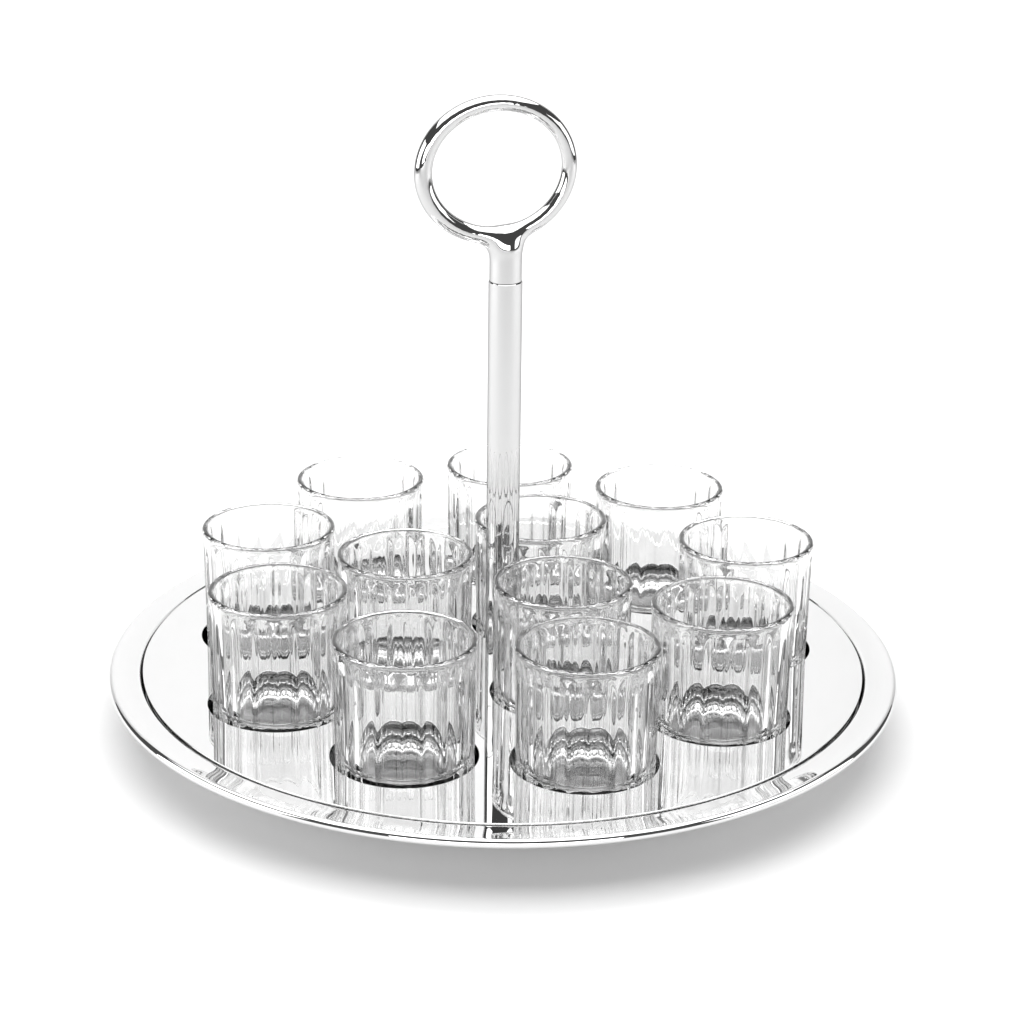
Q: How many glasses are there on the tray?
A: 12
